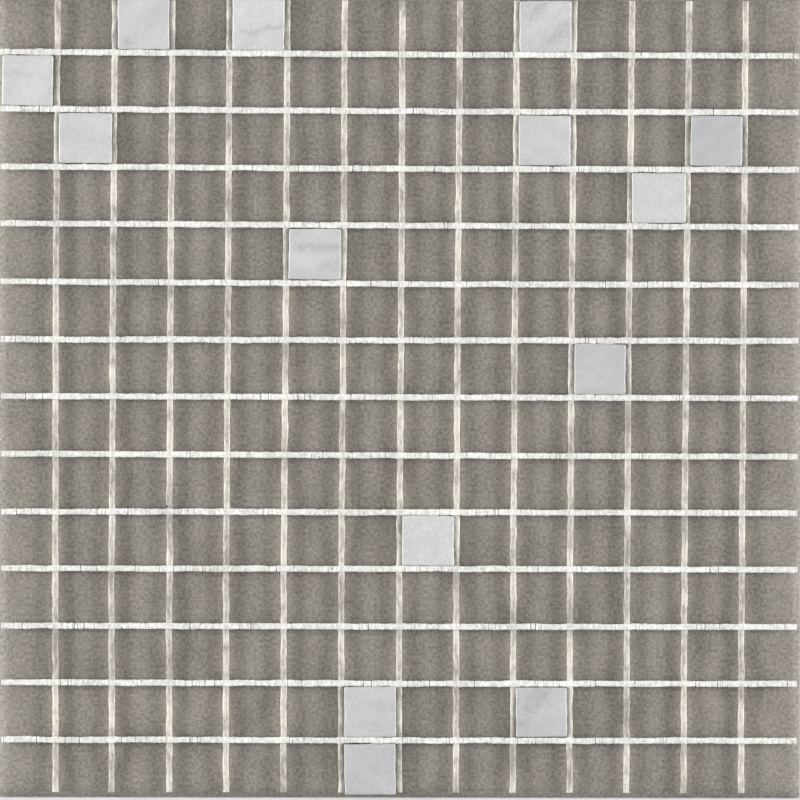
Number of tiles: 14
